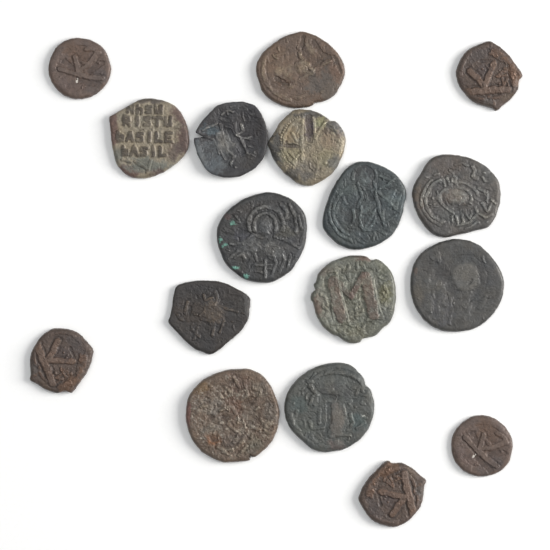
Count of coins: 17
